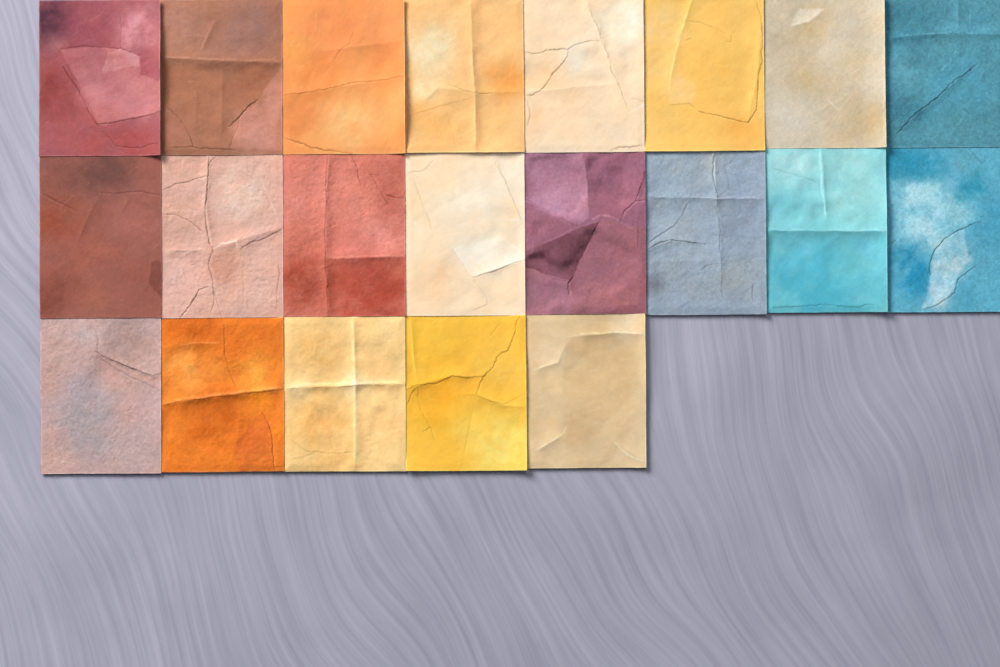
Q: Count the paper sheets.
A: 21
